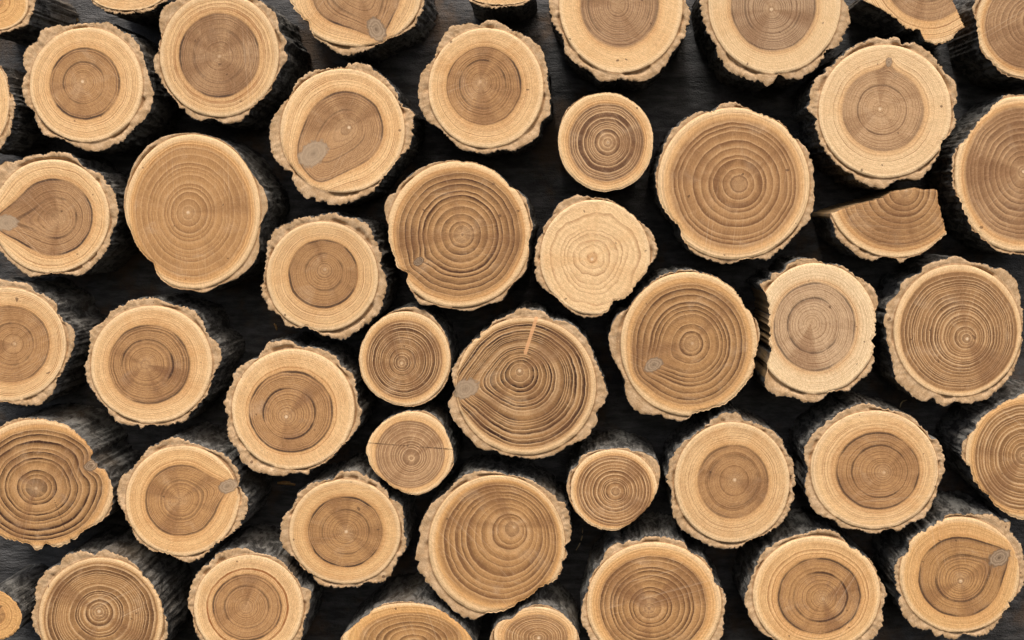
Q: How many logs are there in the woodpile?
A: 48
